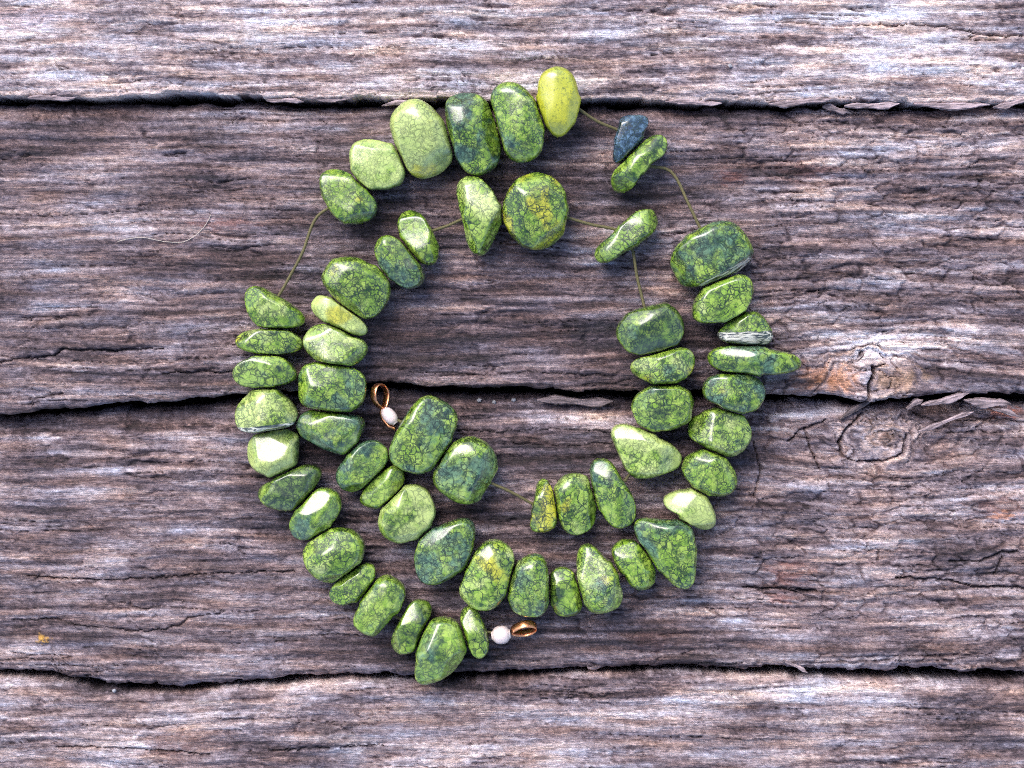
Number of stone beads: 58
